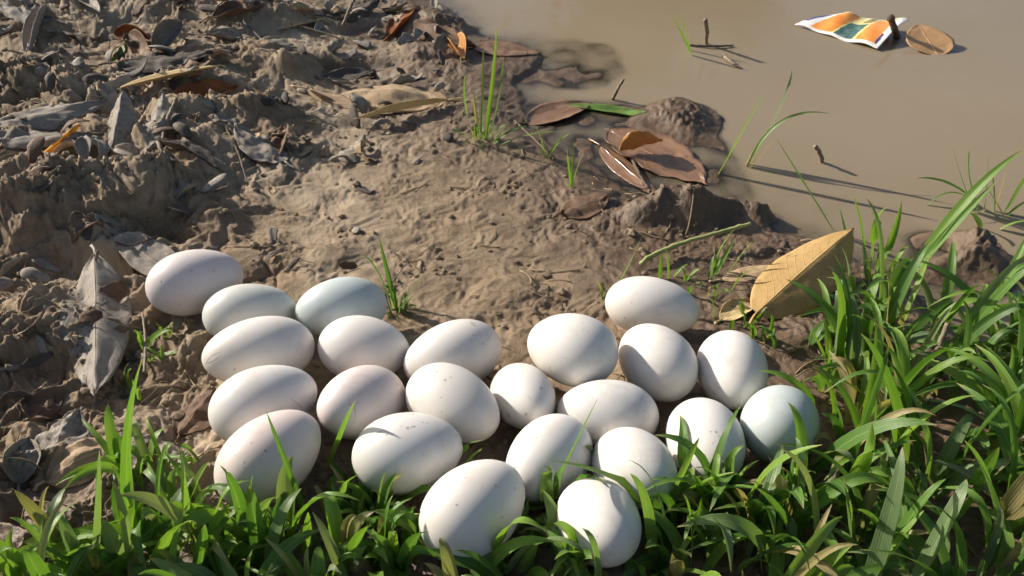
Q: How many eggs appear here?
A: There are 23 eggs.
